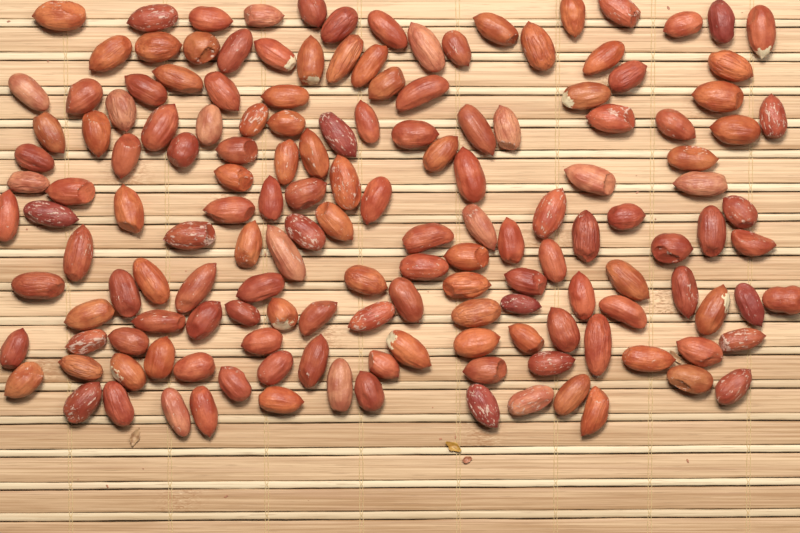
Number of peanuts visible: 155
